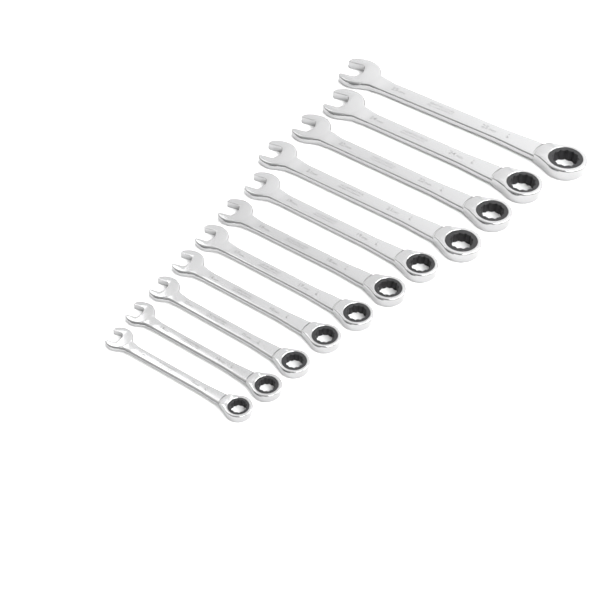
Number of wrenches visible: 11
